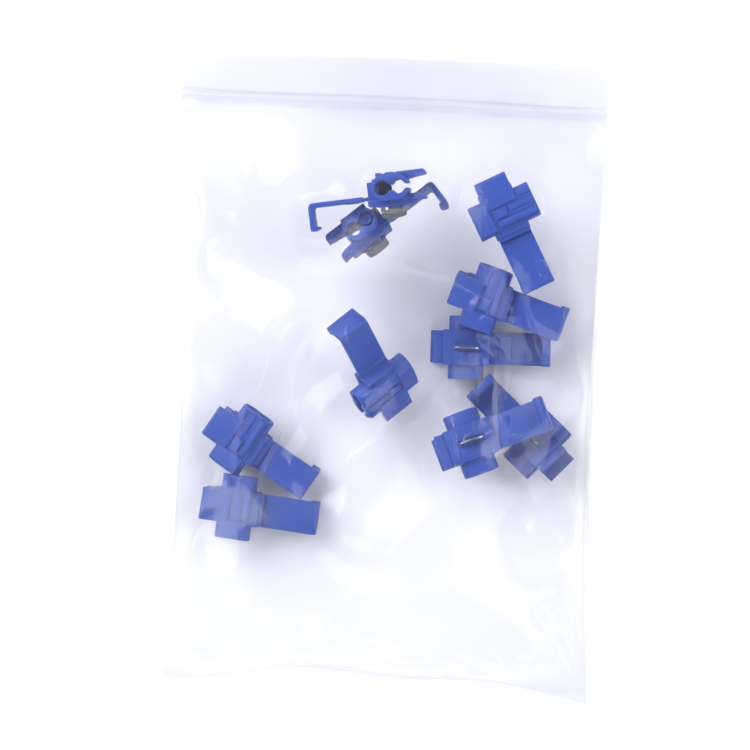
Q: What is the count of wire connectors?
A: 10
